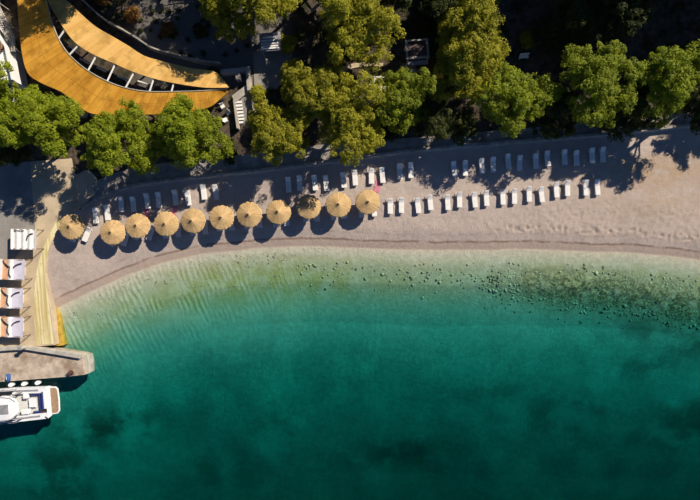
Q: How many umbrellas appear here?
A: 11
